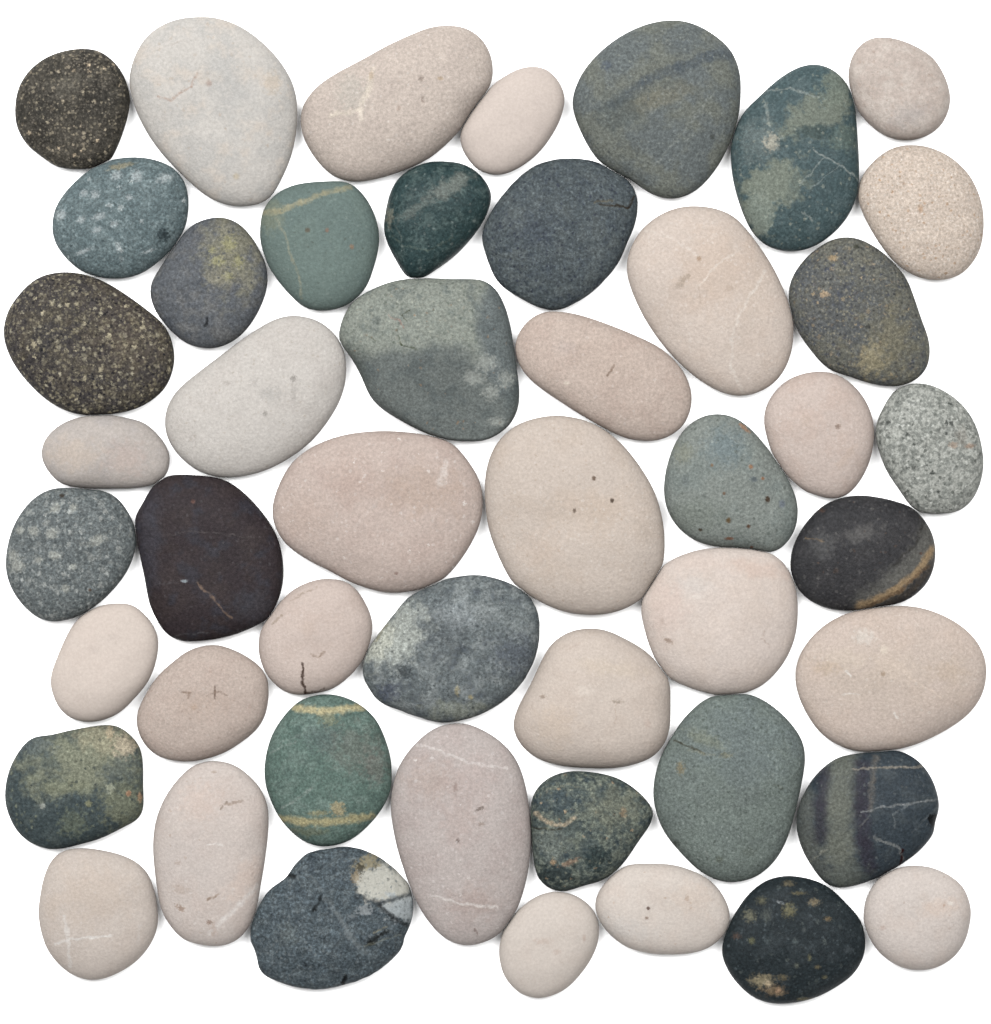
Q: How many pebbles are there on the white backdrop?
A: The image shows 48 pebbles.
